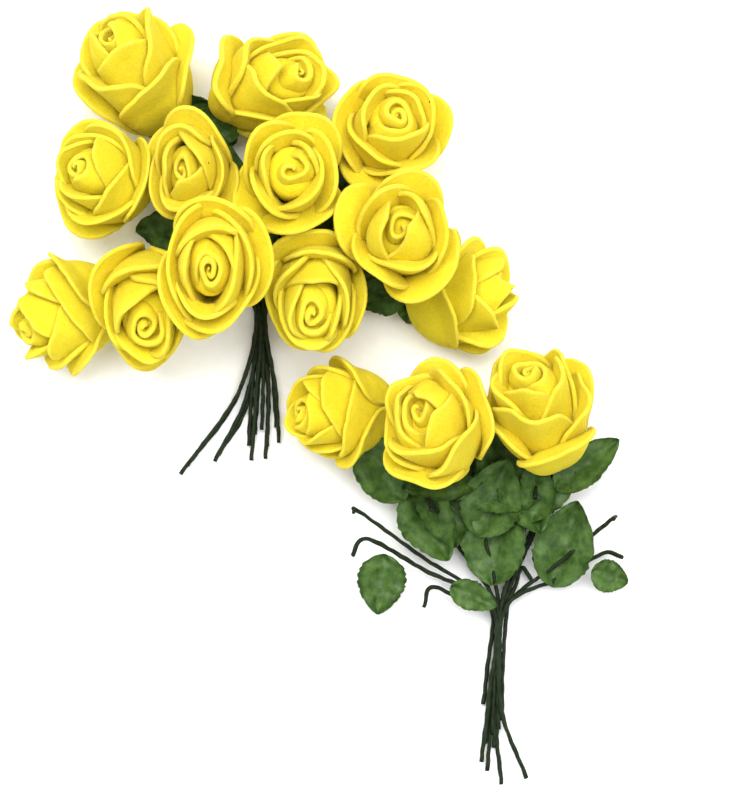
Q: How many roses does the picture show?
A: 15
